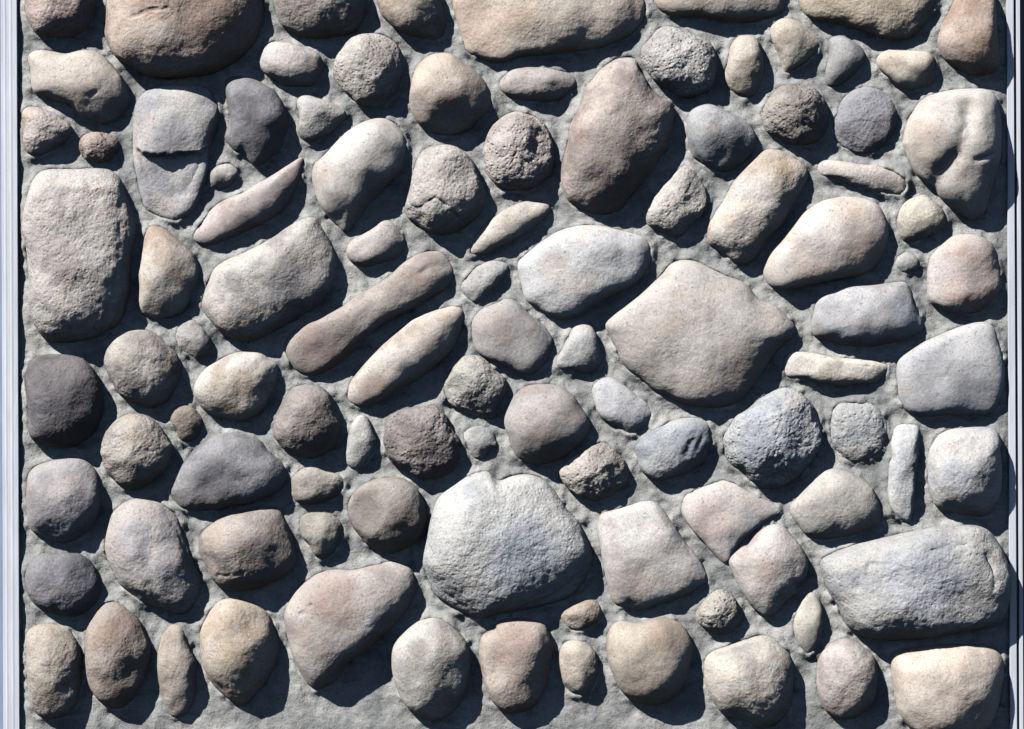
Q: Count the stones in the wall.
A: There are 103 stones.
